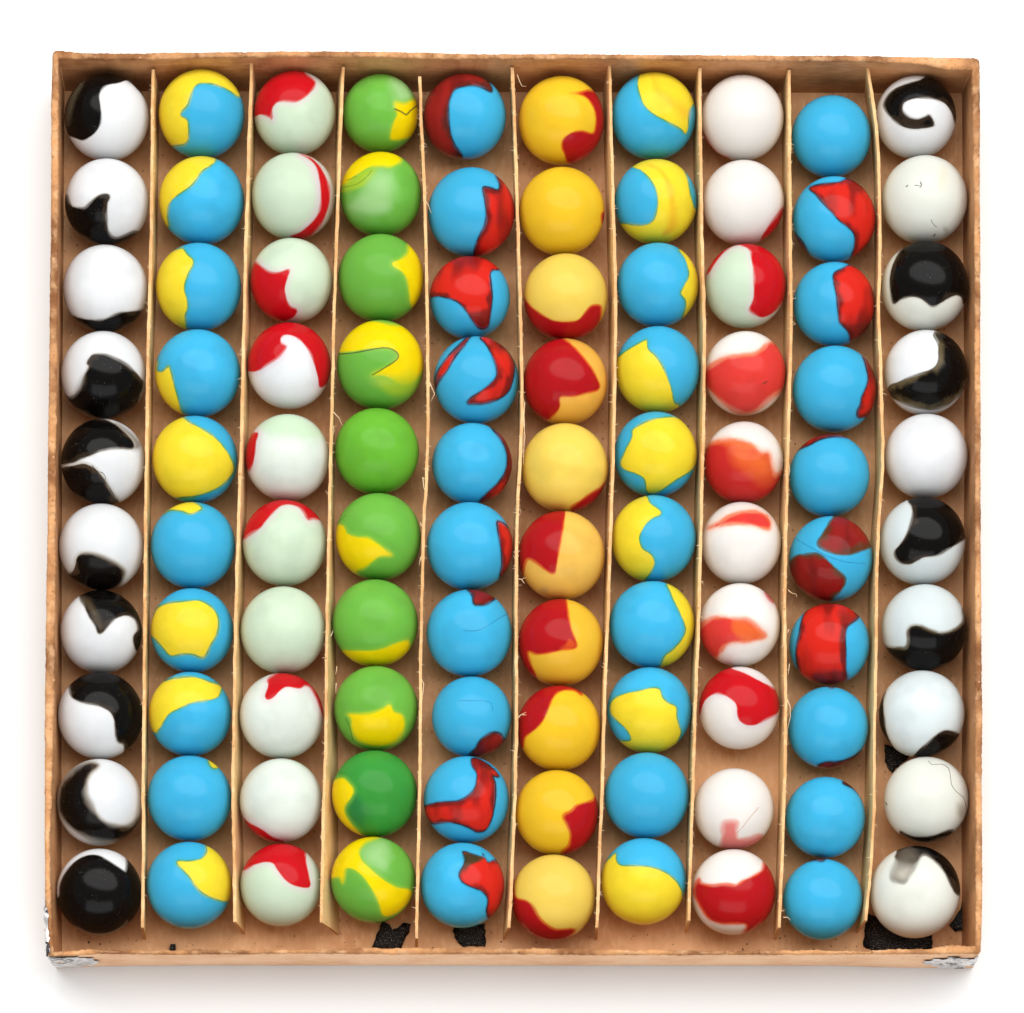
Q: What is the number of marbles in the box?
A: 100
